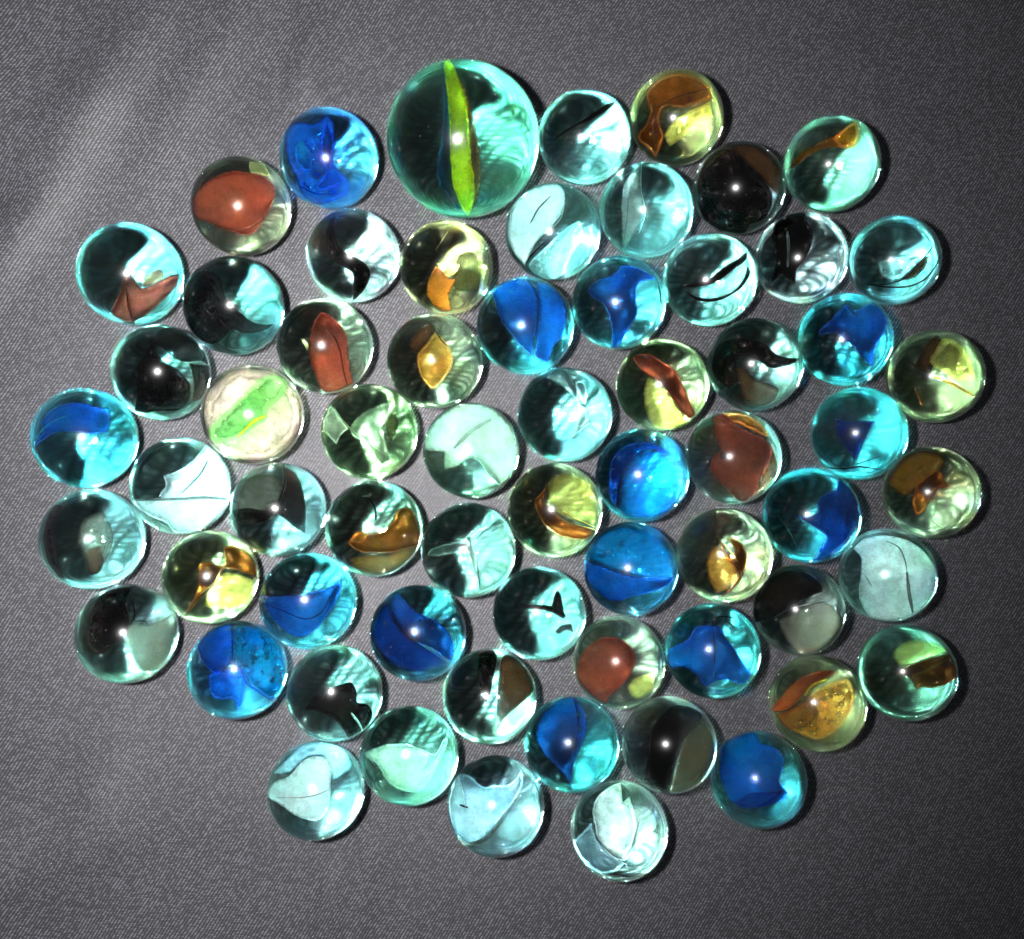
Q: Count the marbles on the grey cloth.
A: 64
